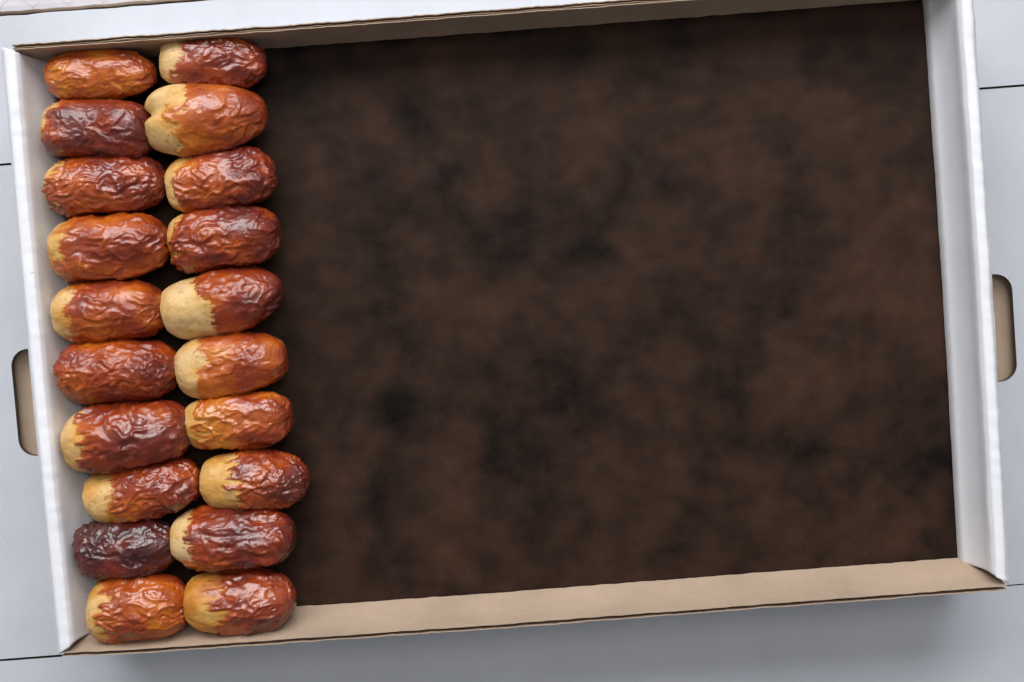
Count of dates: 20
